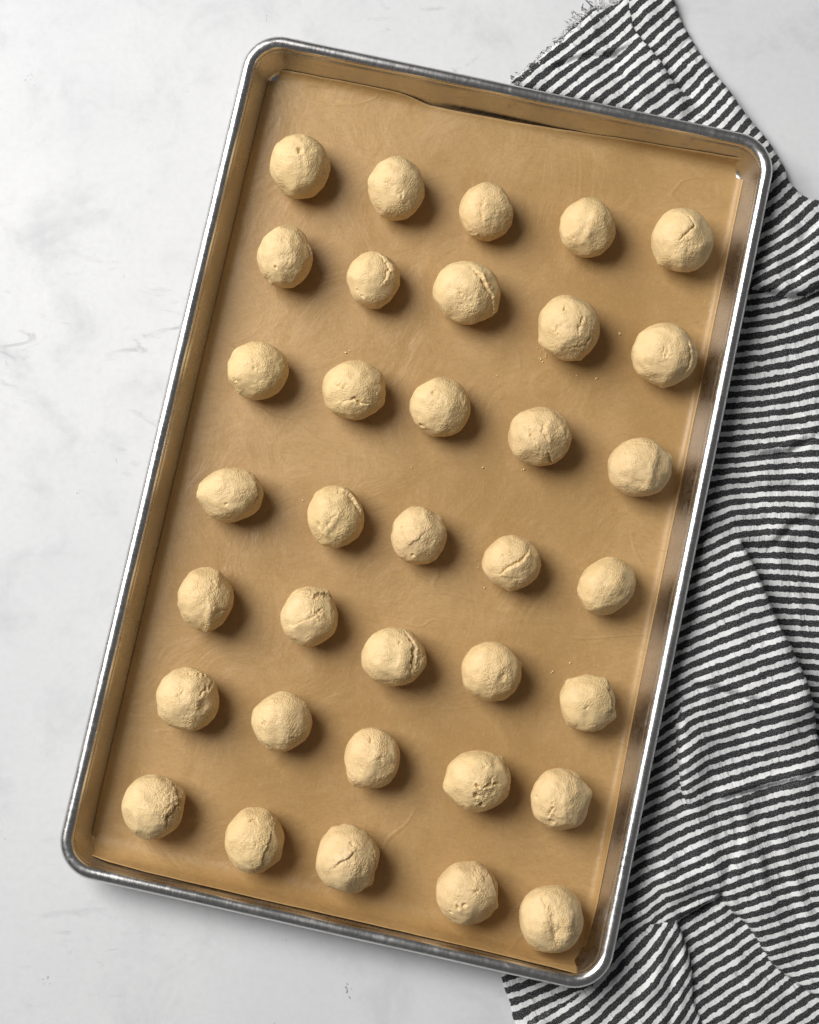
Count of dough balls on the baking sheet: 35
